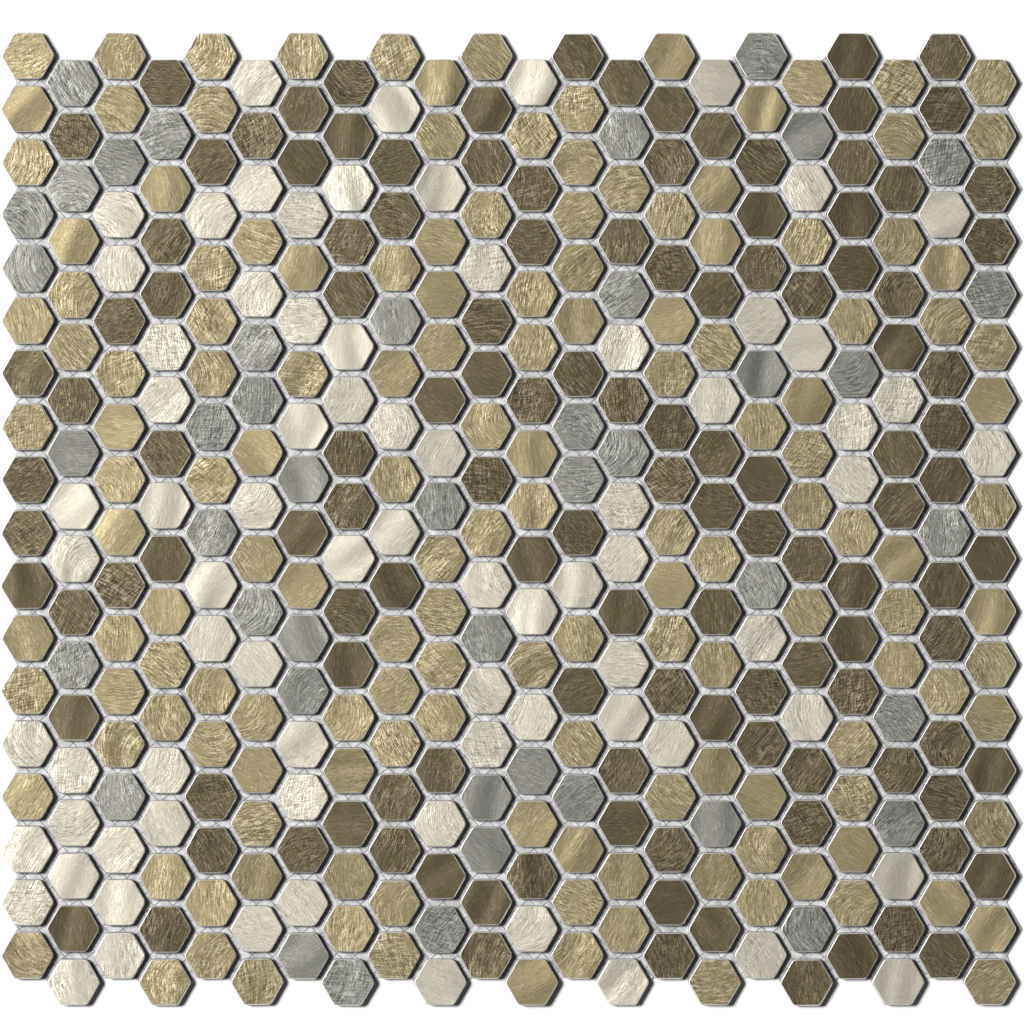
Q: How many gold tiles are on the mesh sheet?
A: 151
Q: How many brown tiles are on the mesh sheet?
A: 125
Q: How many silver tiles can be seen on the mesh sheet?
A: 76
